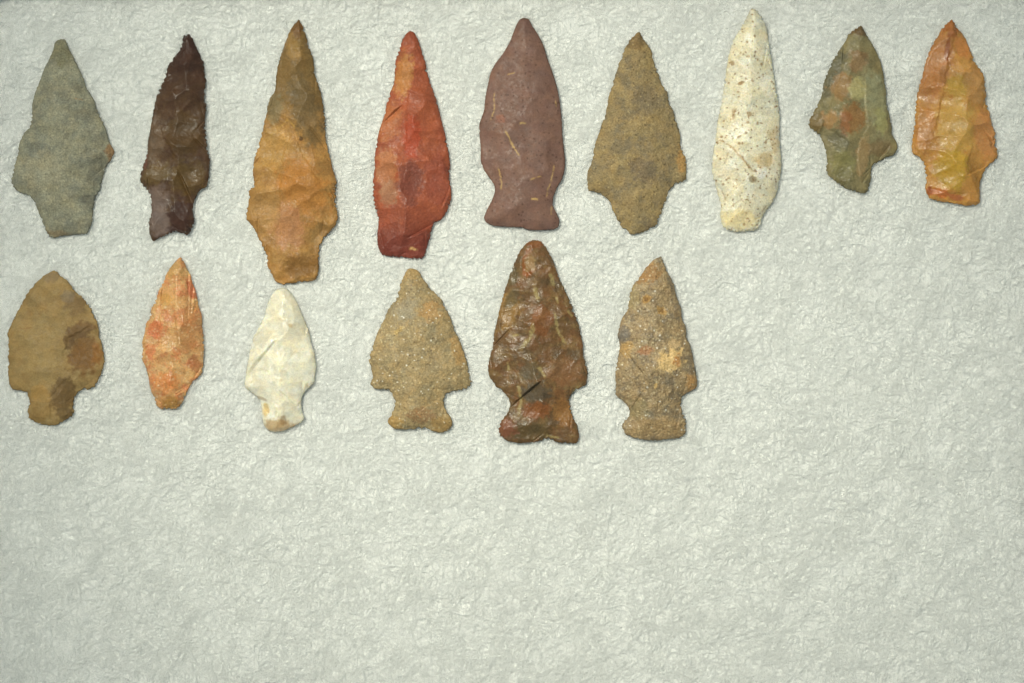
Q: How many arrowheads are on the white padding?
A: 15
